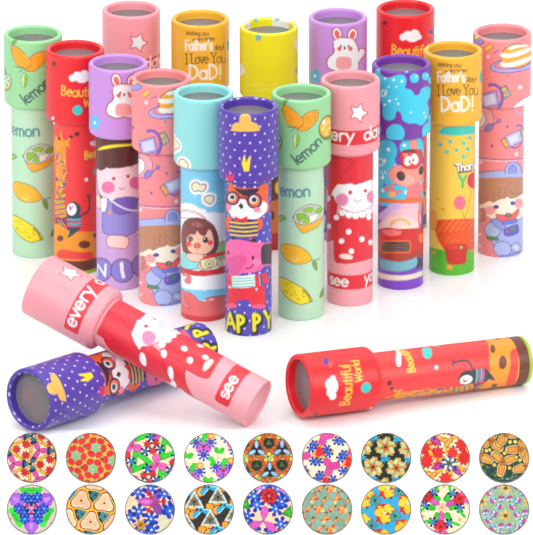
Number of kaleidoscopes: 19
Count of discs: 18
